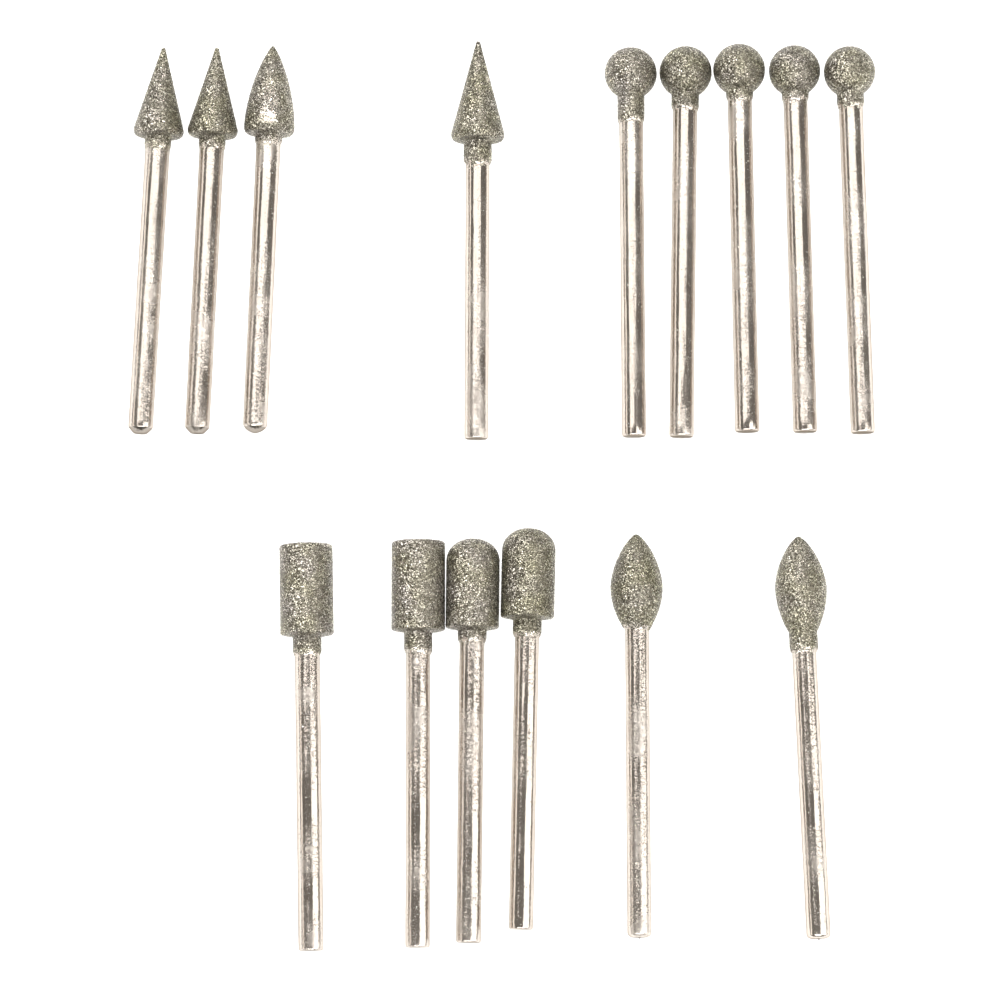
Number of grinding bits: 15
